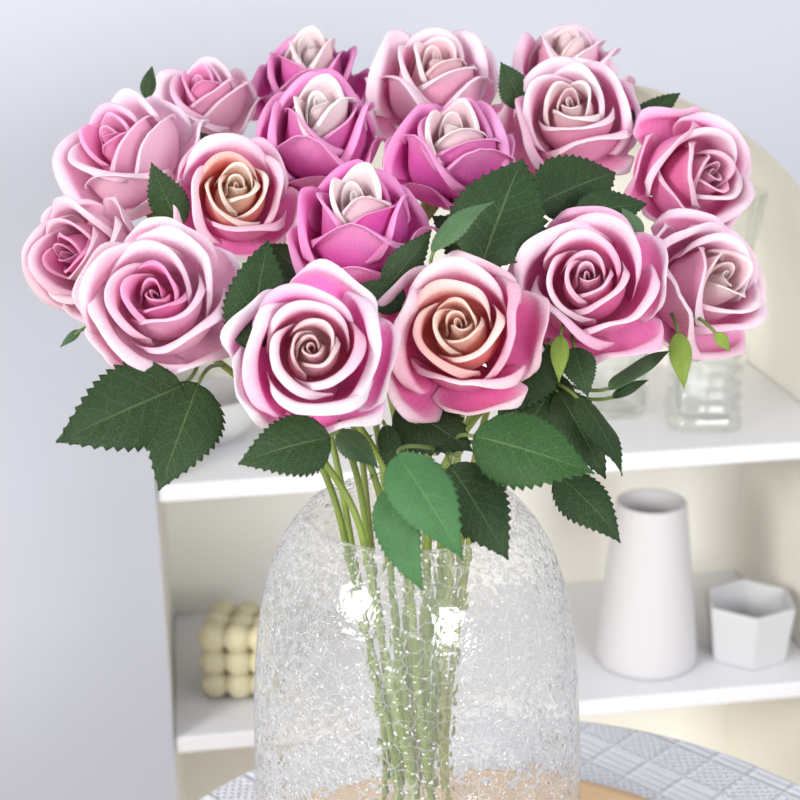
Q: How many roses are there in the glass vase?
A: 17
